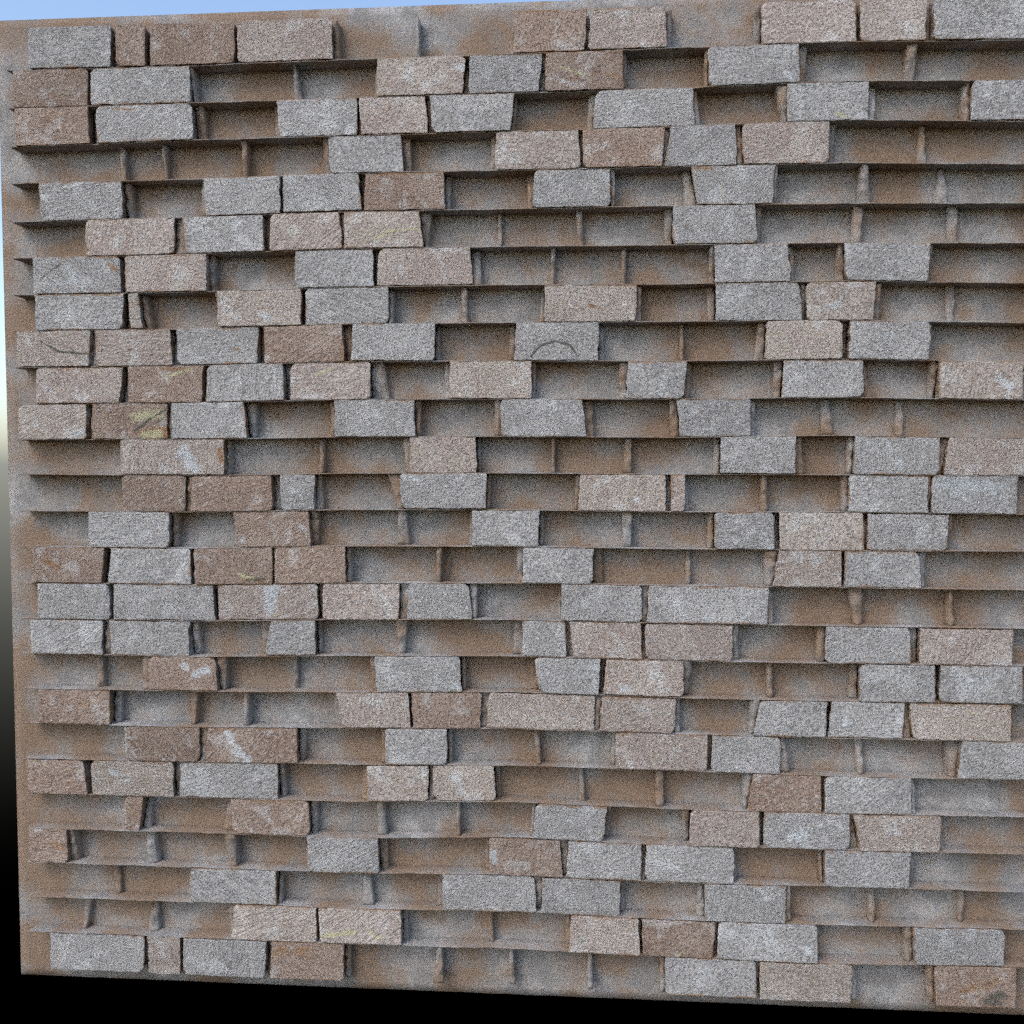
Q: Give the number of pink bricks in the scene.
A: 53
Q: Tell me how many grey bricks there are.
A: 87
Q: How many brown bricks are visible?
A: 31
